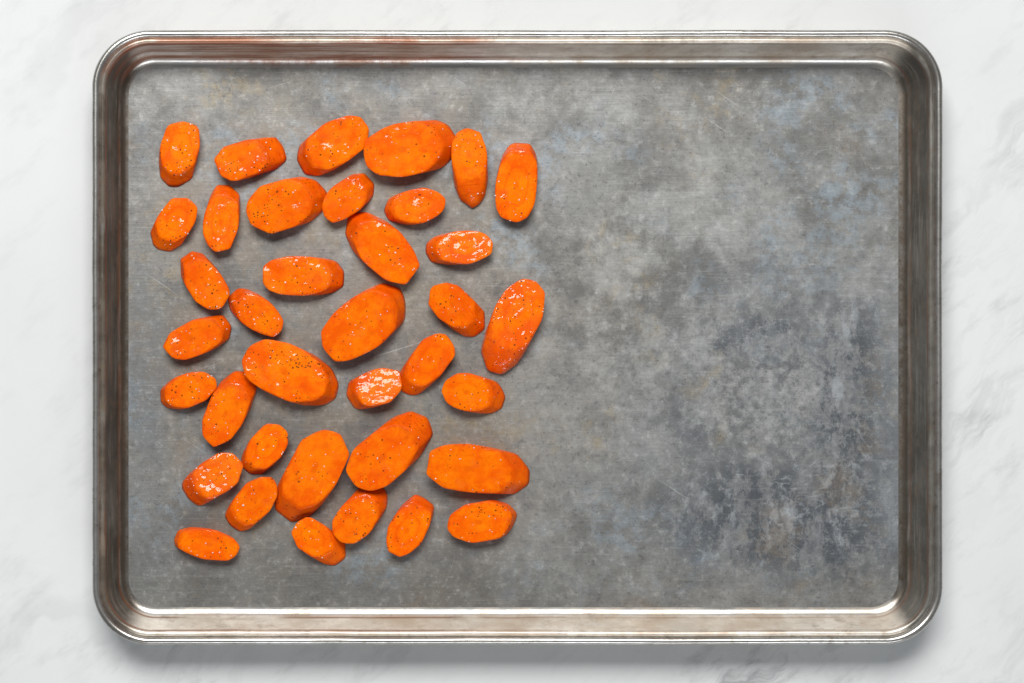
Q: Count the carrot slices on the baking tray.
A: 37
